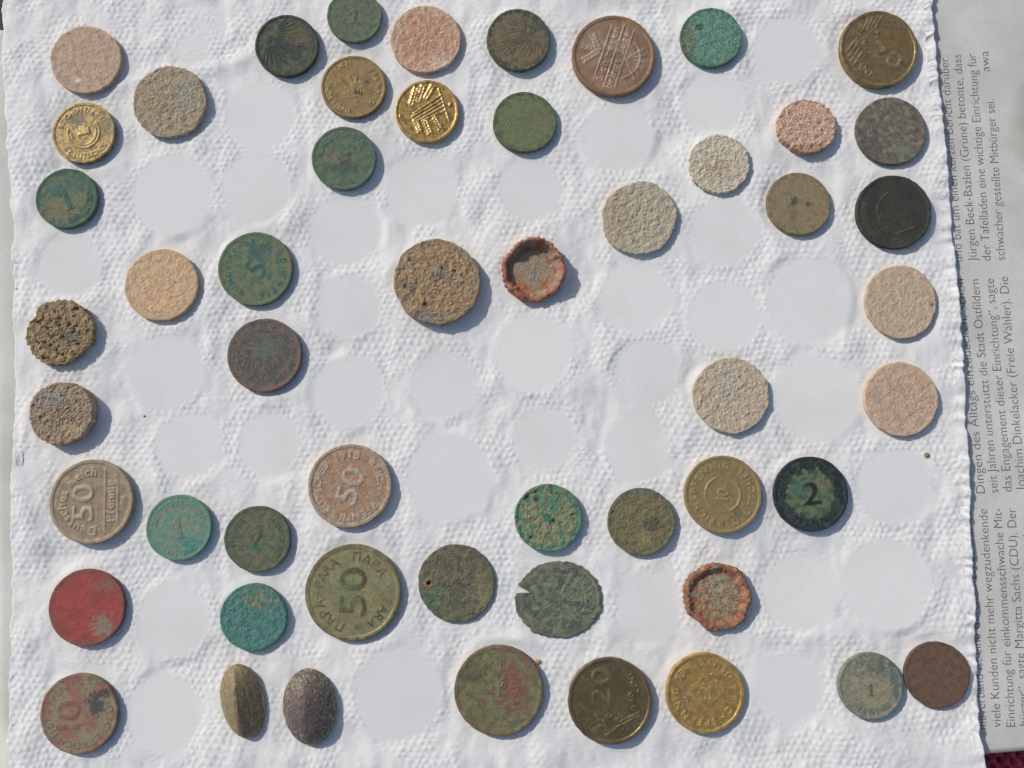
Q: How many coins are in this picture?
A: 51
